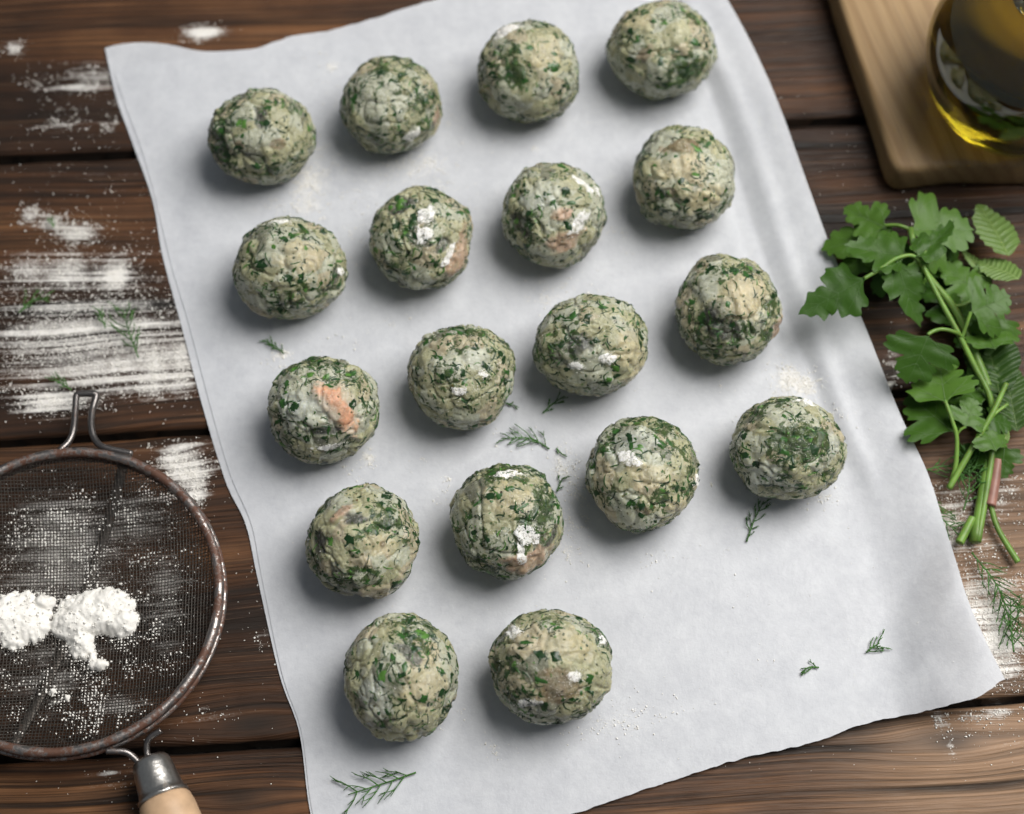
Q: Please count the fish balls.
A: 18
